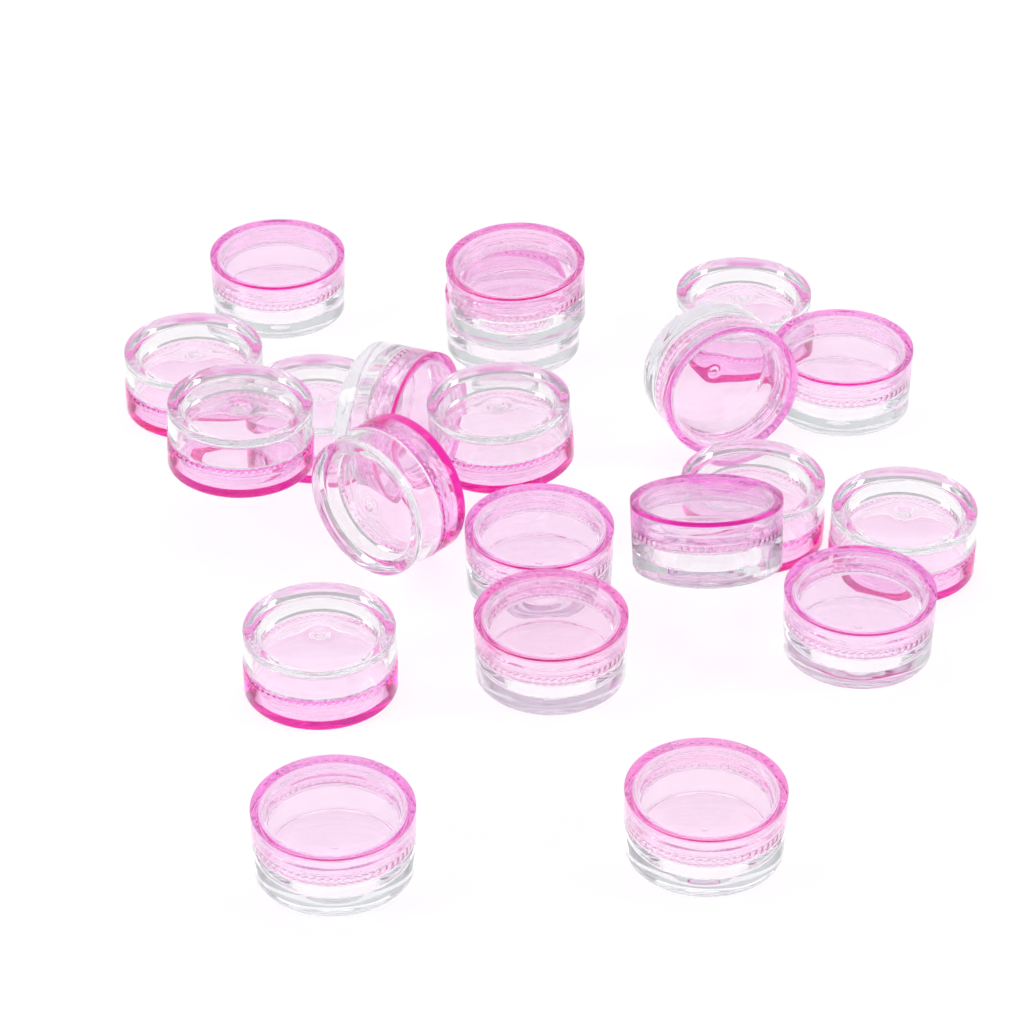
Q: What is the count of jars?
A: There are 21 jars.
